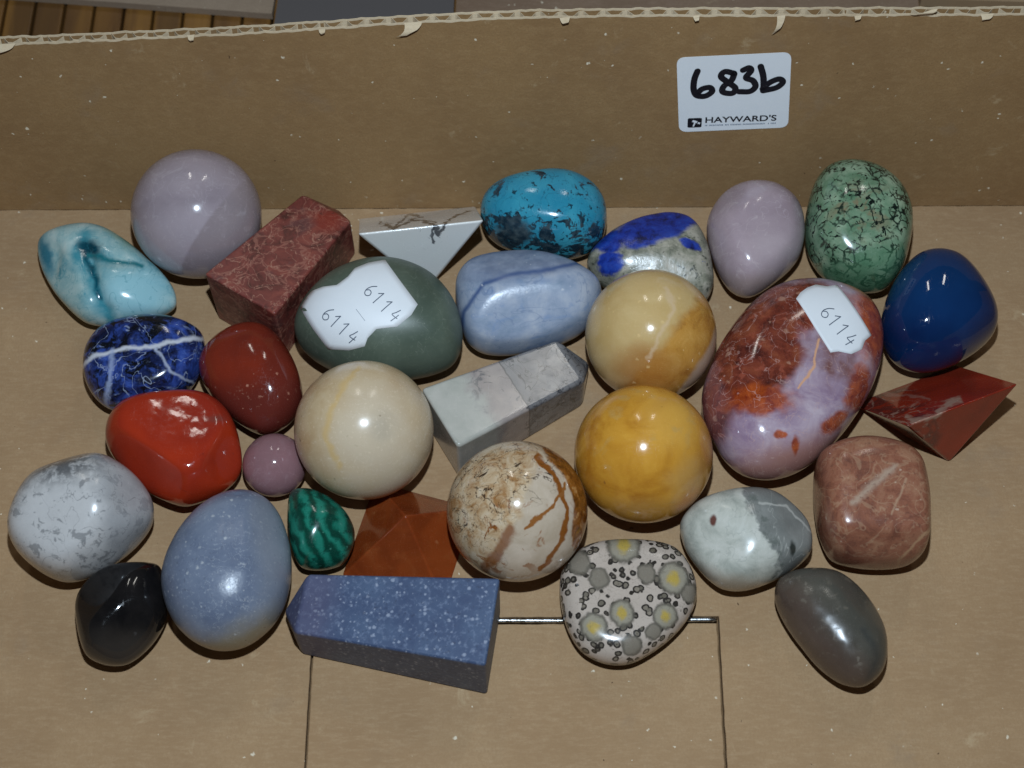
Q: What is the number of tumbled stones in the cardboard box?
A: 20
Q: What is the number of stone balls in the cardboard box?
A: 6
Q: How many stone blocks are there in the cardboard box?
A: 3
